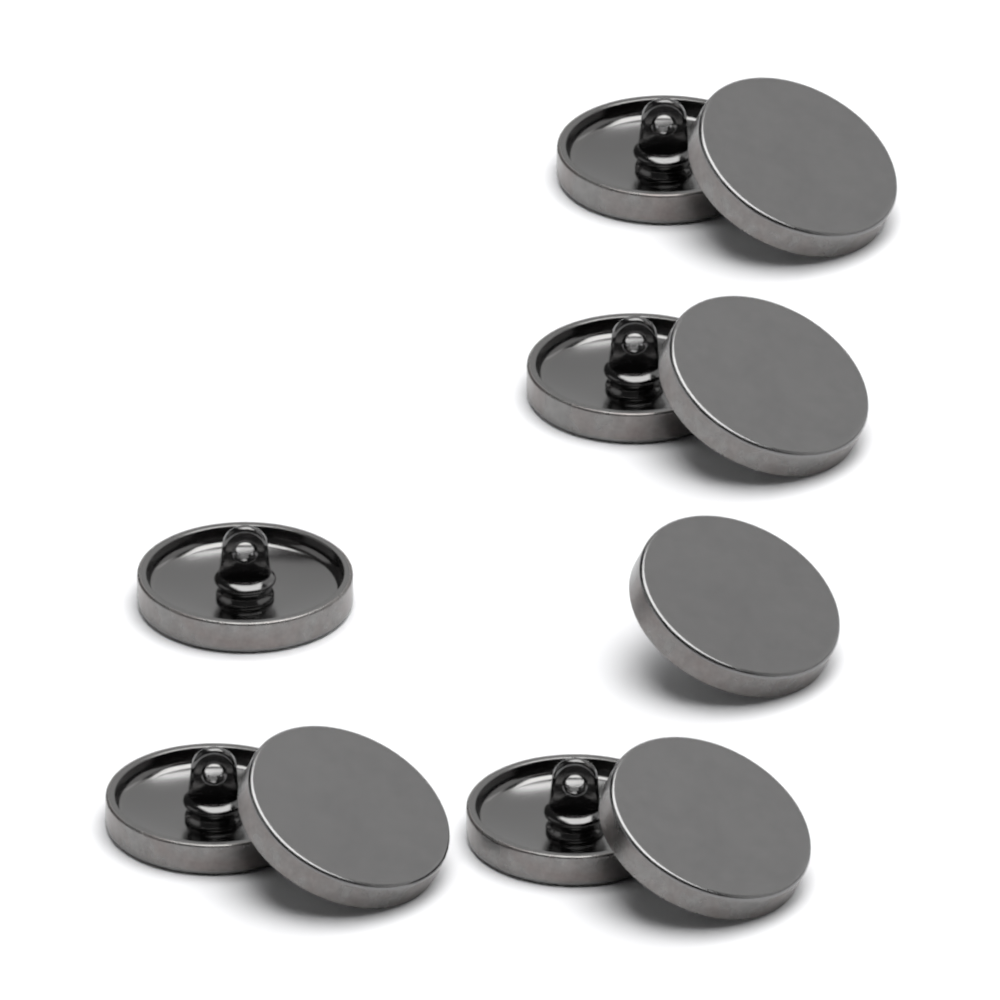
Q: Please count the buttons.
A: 10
